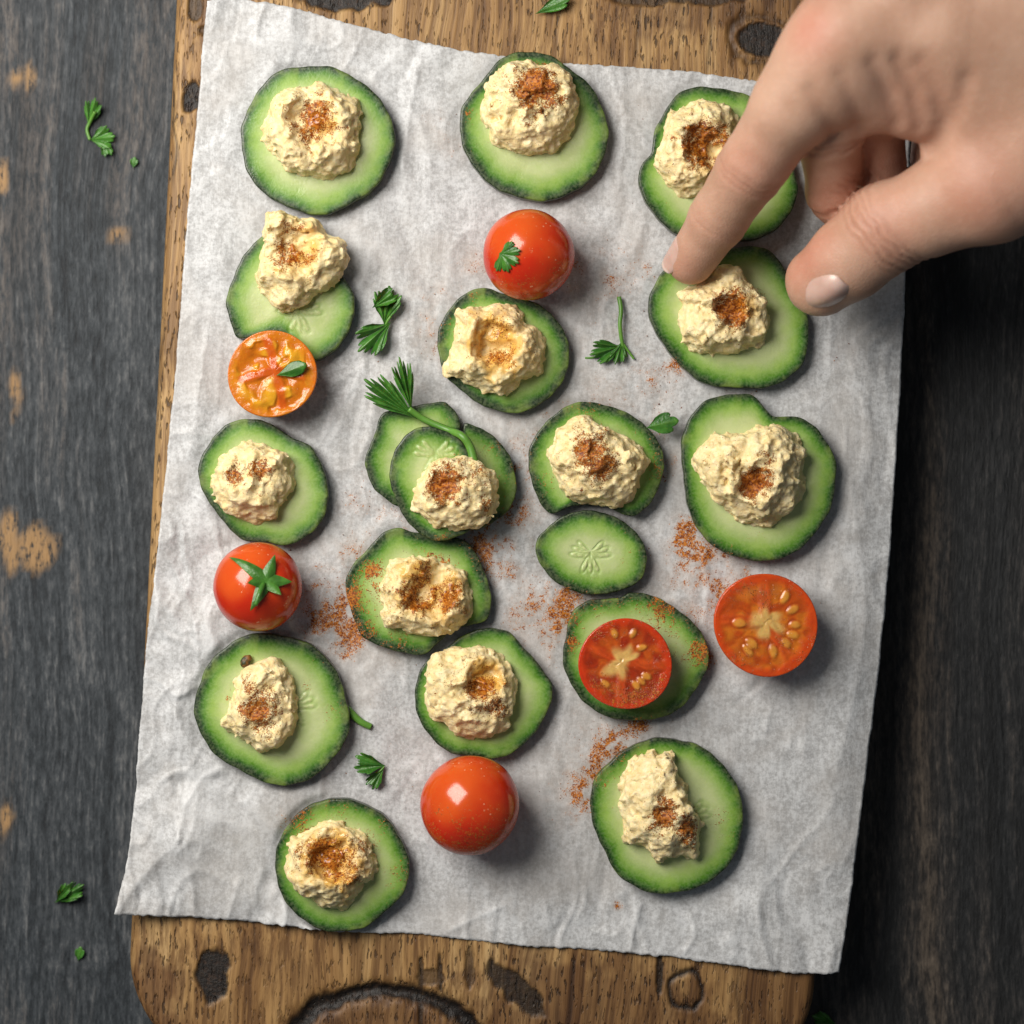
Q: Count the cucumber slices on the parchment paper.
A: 19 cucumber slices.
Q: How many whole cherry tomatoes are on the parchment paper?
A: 3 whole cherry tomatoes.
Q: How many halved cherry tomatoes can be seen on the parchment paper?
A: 3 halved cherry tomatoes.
